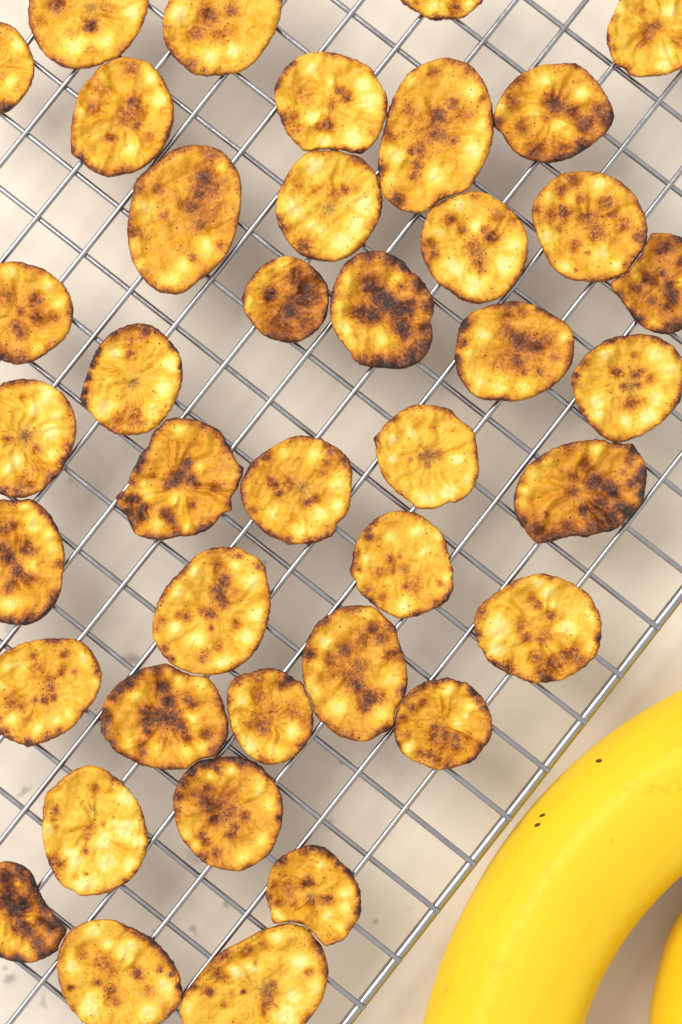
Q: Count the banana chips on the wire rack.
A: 40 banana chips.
